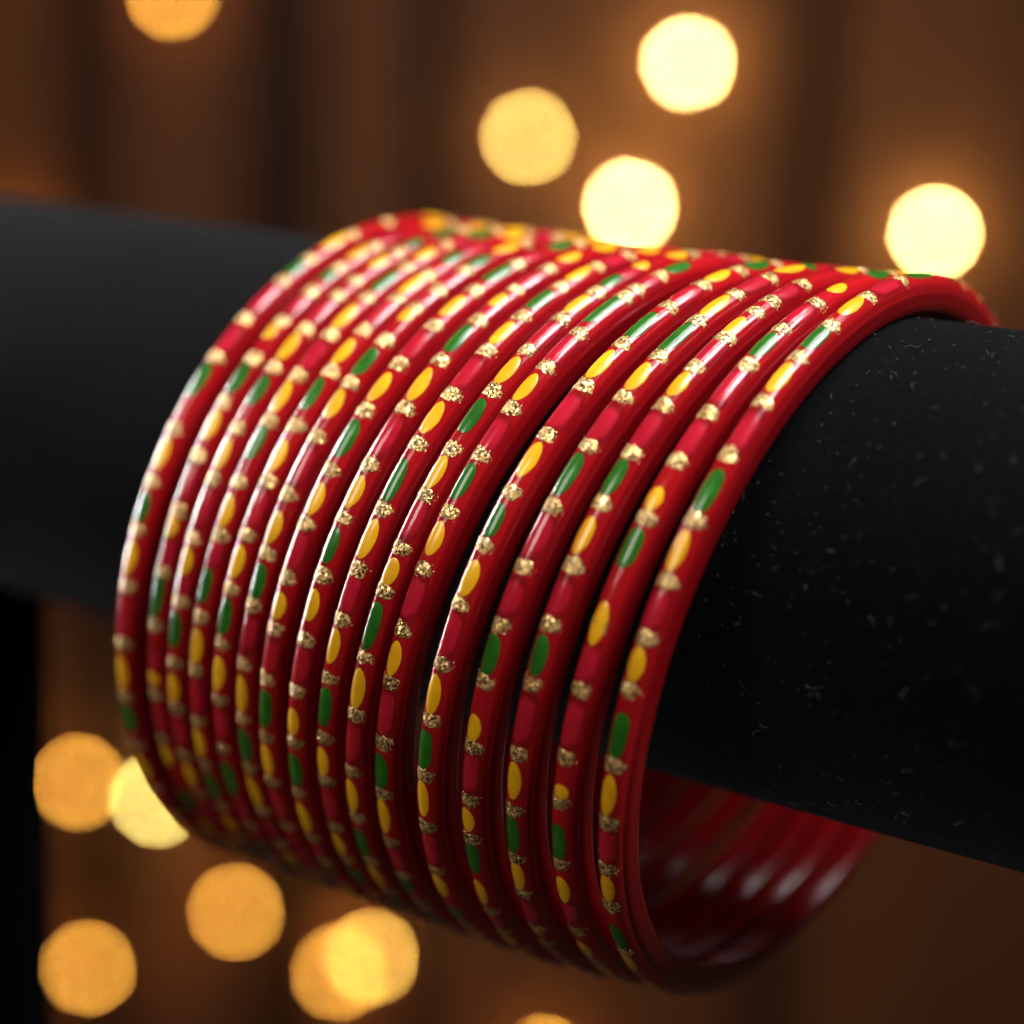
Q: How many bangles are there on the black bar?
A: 16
